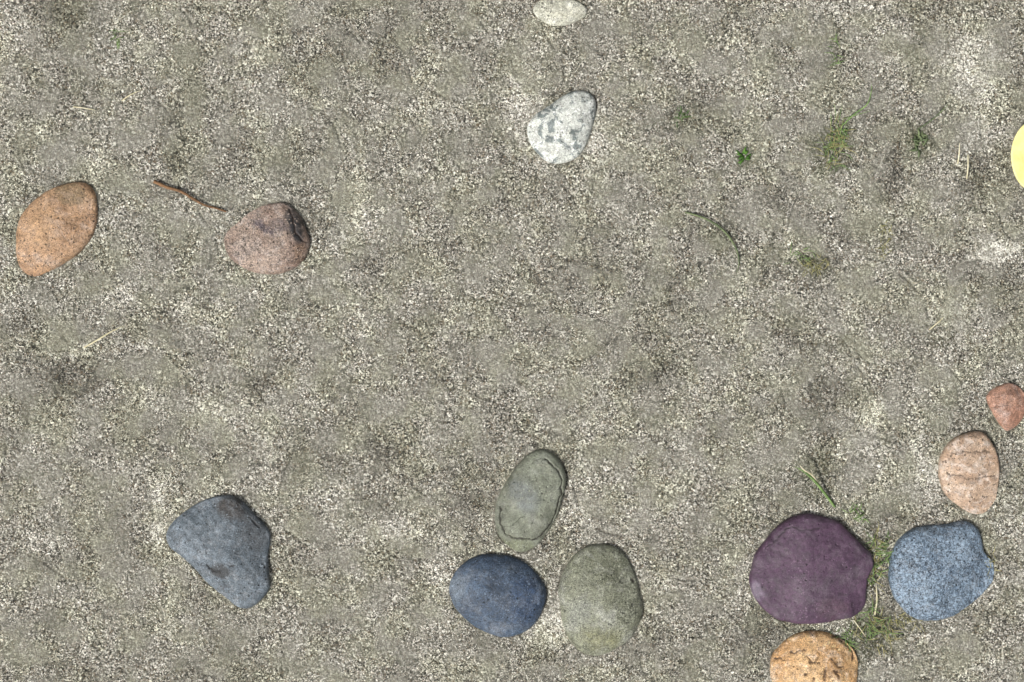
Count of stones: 13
